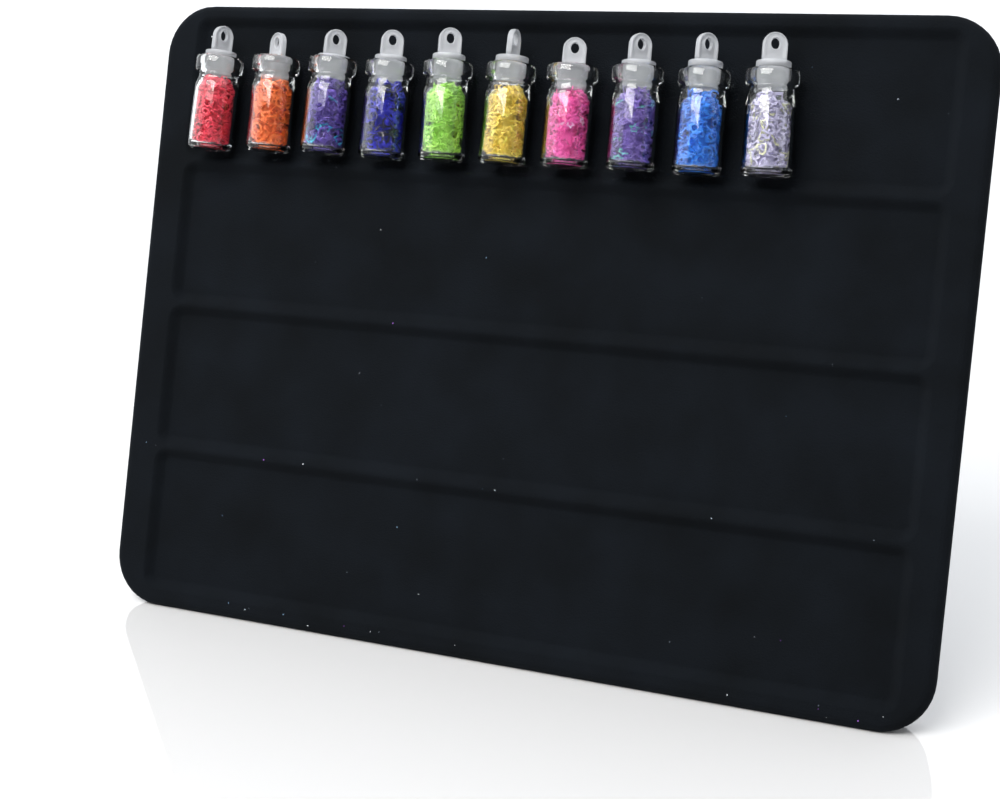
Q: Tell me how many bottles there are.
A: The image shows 10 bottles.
